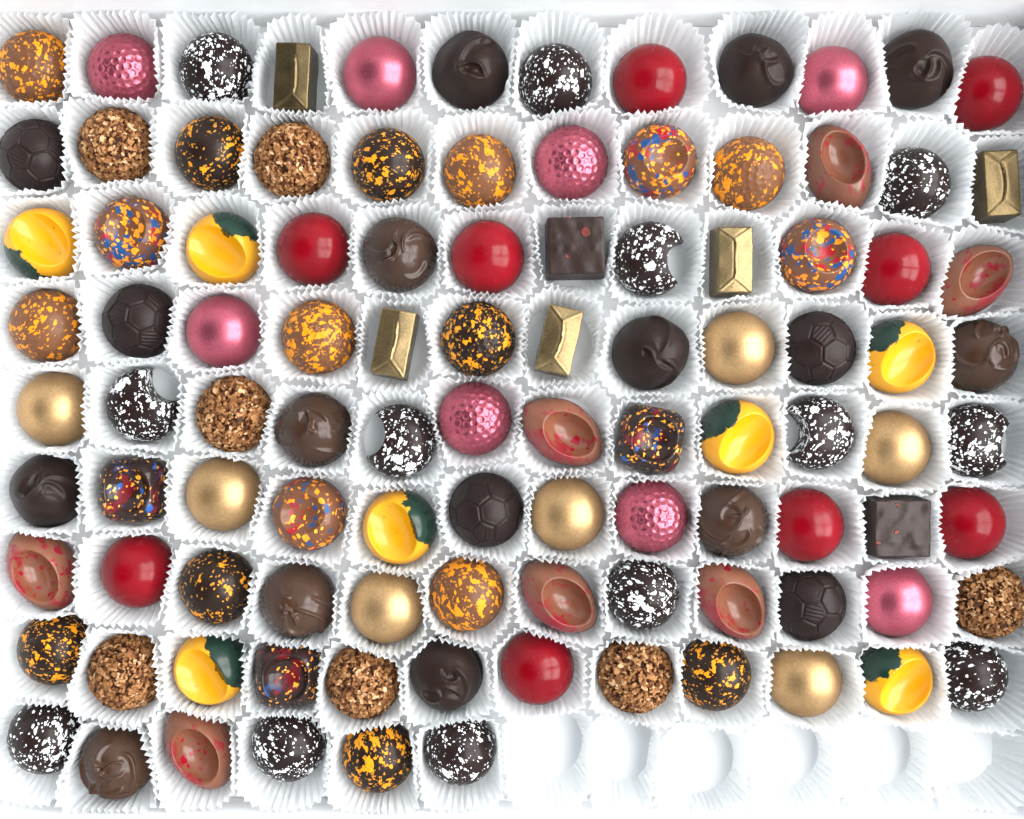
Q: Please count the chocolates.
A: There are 102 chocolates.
